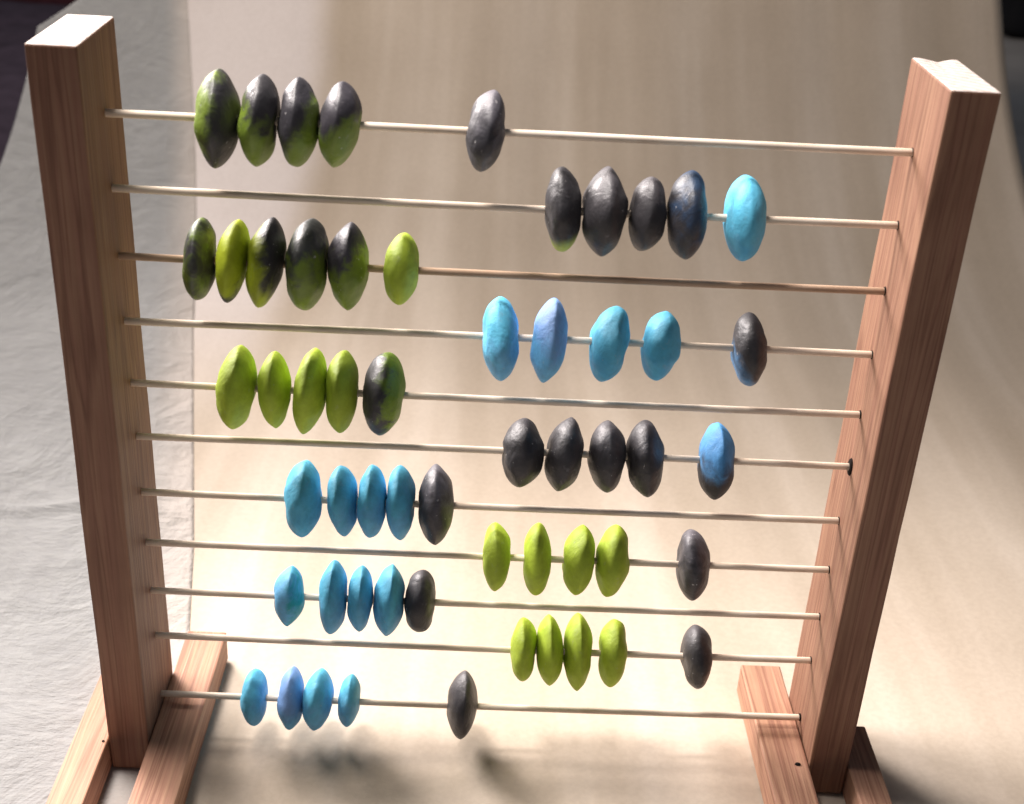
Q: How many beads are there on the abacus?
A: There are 56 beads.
